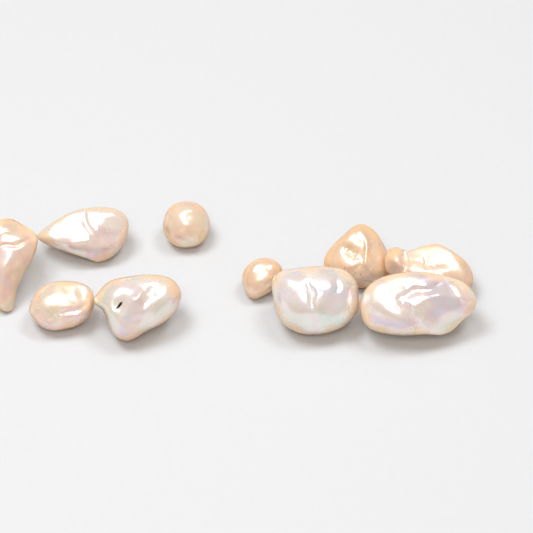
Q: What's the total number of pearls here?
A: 10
